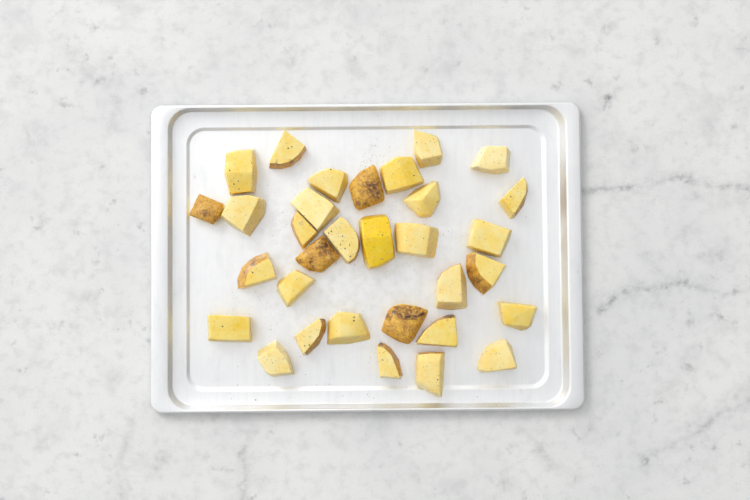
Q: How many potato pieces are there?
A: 32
